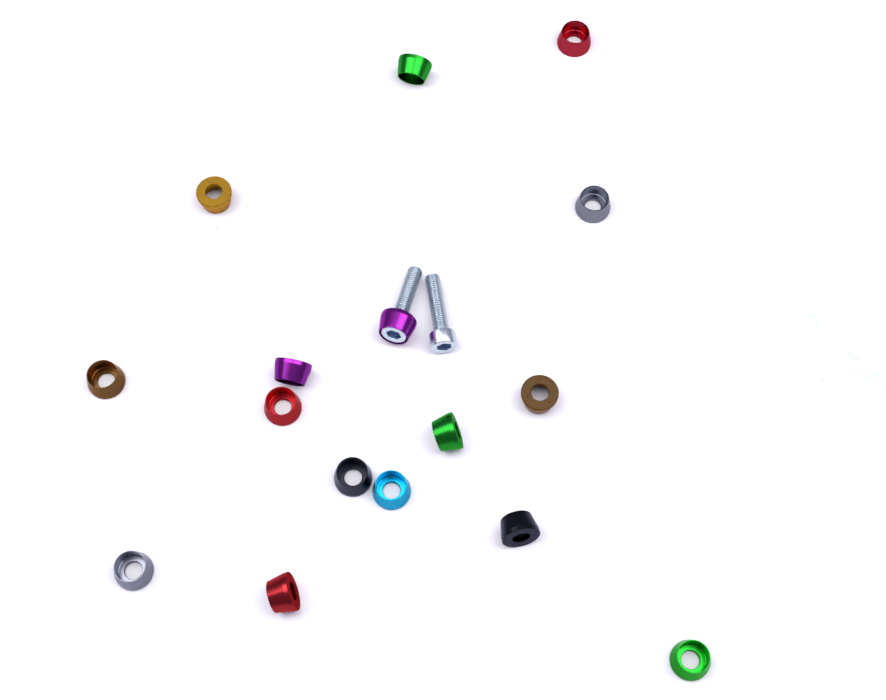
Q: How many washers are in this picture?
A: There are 16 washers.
